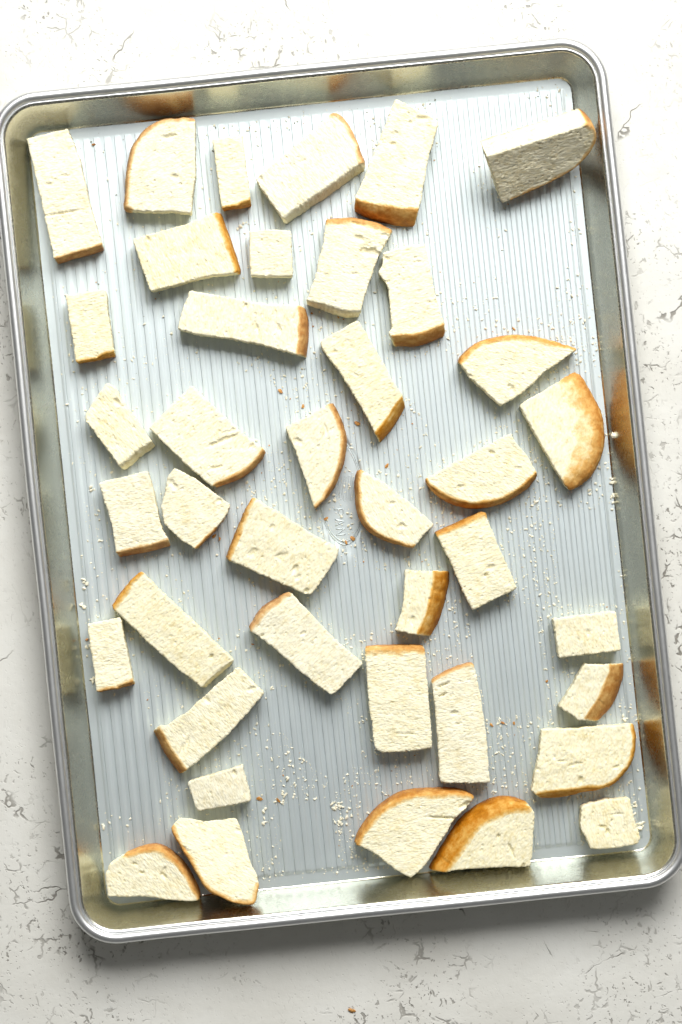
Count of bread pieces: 40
